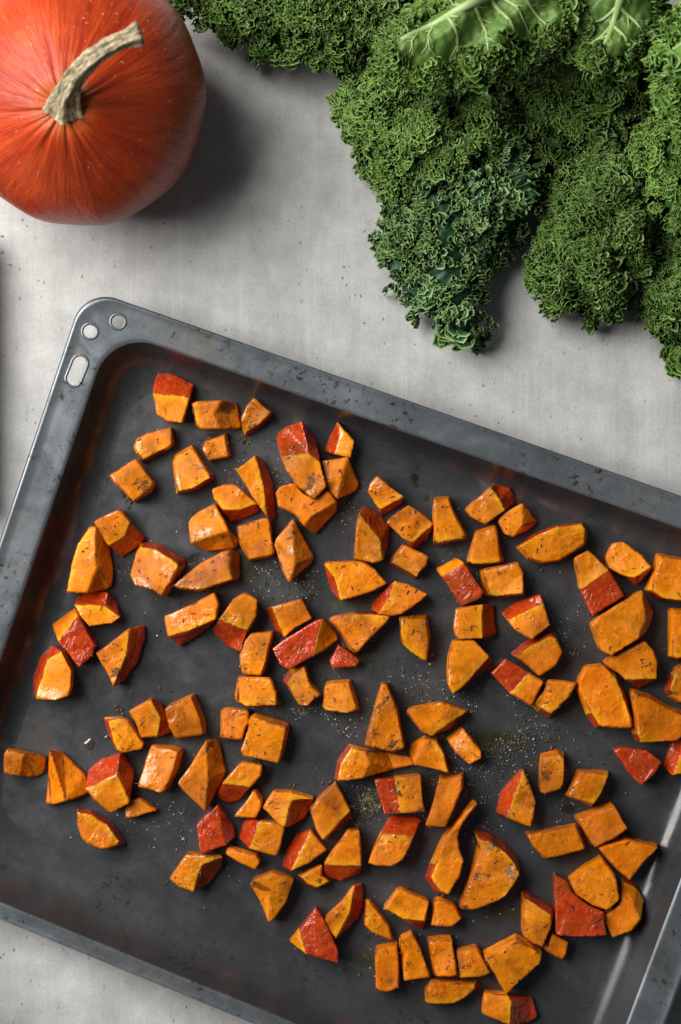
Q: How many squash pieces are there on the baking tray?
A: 122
